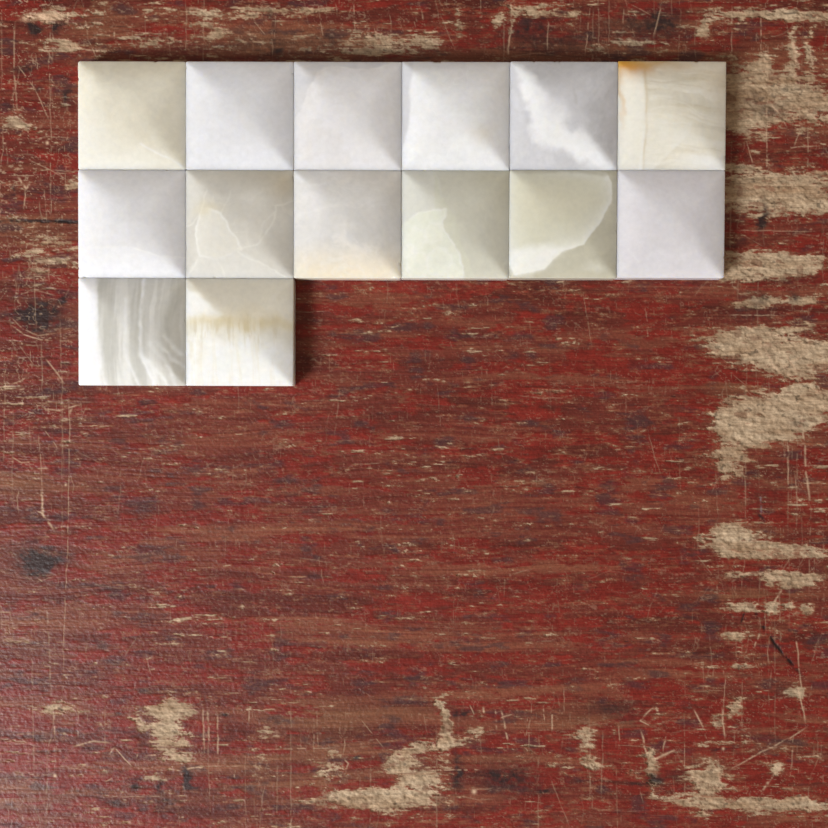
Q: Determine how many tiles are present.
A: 14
